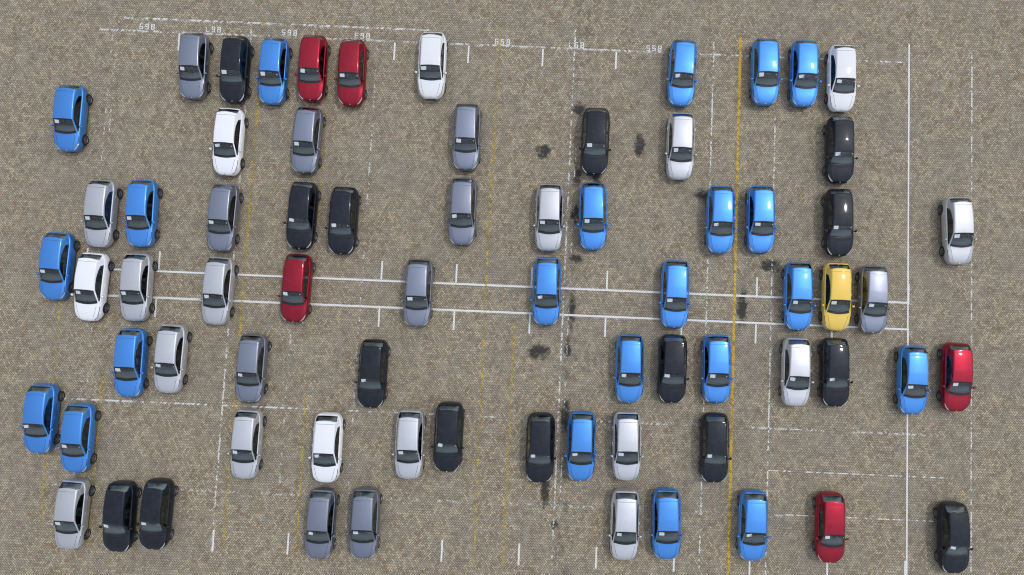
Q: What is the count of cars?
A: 71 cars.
